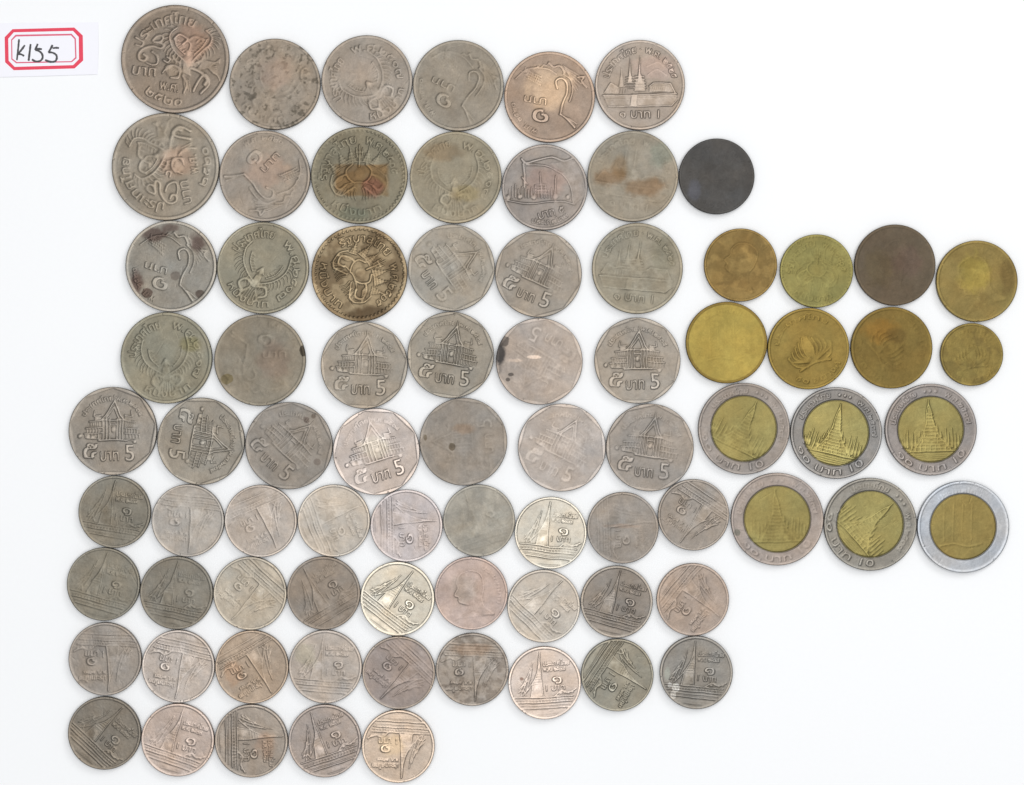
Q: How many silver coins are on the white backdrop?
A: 63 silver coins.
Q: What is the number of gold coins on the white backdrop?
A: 7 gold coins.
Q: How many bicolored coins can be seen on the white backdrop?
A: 6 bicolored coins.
